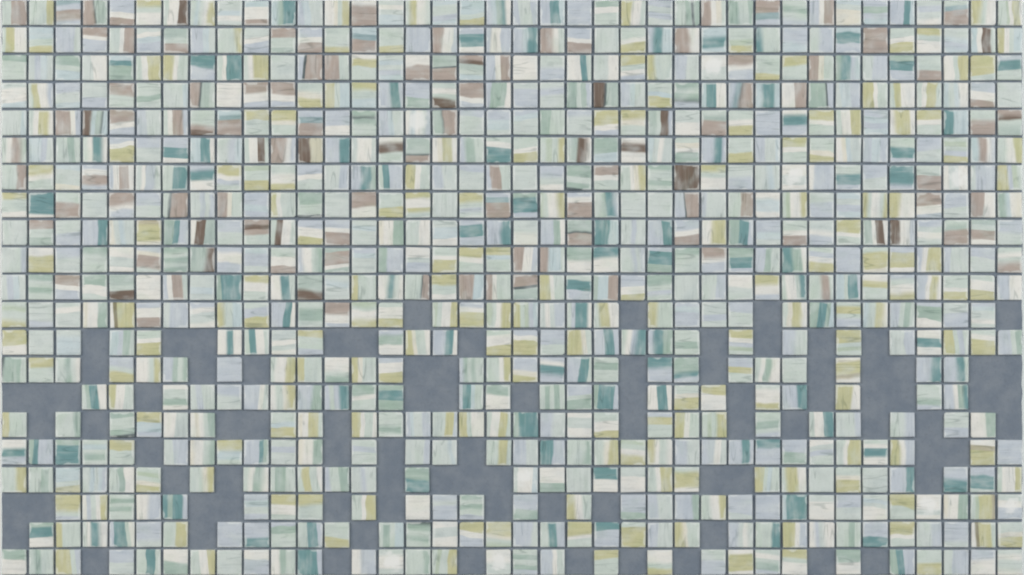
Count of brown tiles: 113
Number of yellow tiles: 200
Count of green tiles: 200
